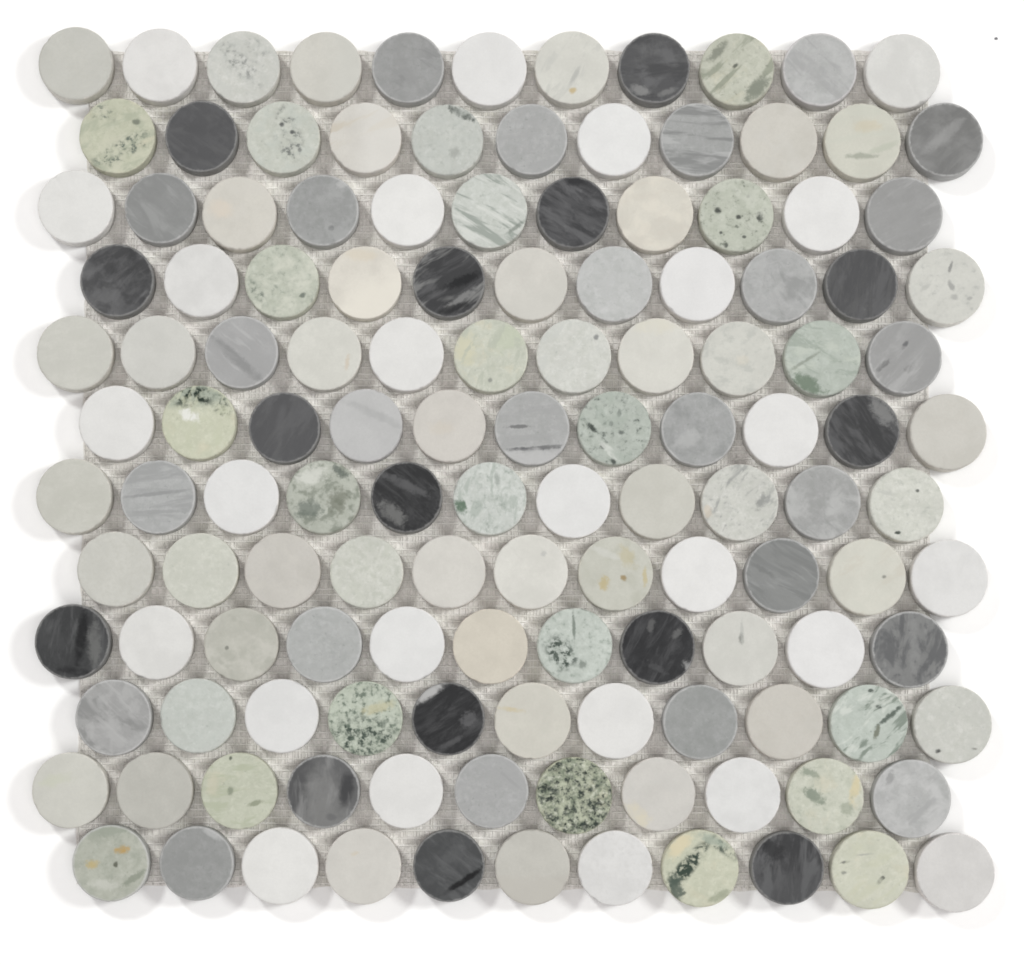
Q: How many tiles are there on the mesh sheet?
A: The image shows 132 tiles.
